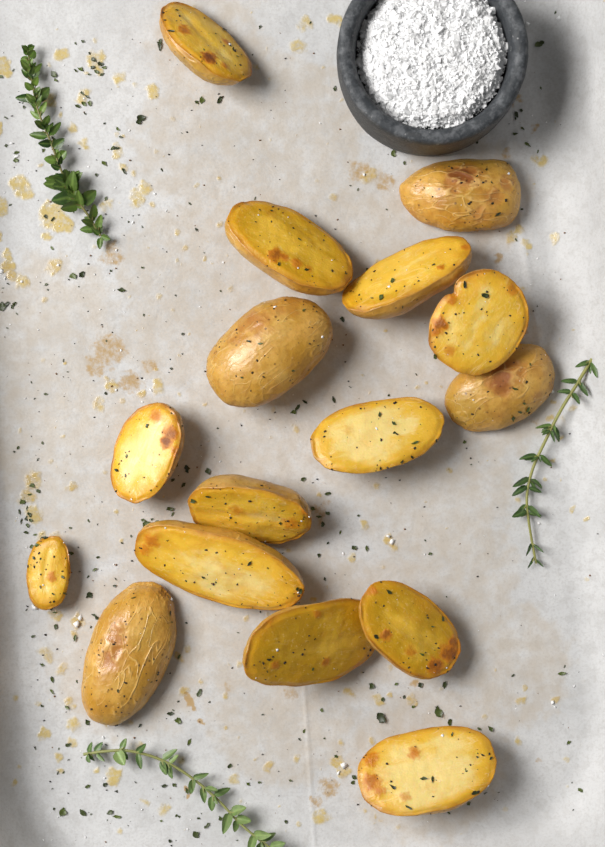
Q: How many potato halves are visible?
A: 16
